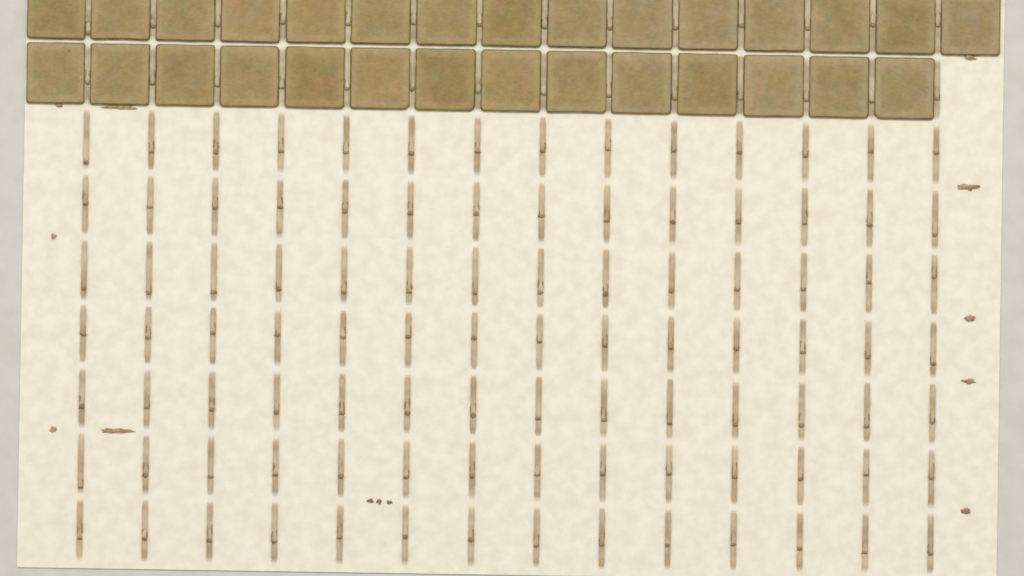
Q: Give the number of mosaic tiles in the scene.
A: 29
